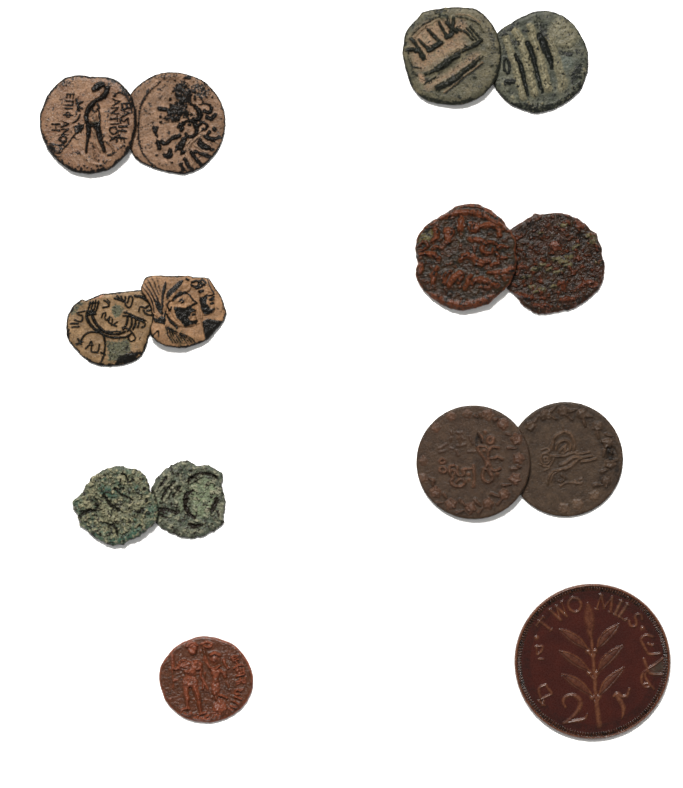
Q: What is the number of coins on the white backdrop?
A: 14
